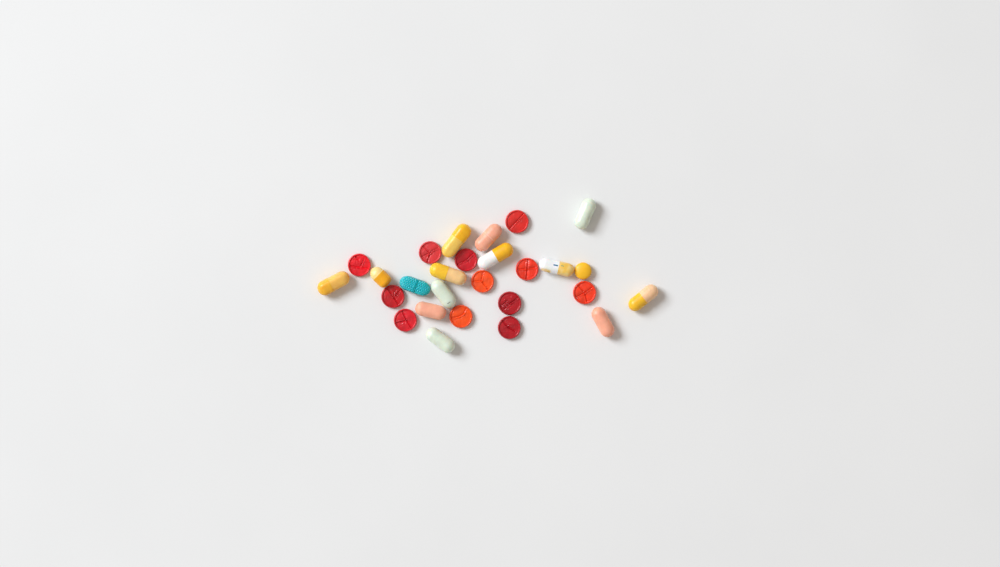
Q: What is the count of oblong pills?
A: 14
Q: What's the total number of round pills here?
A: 13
